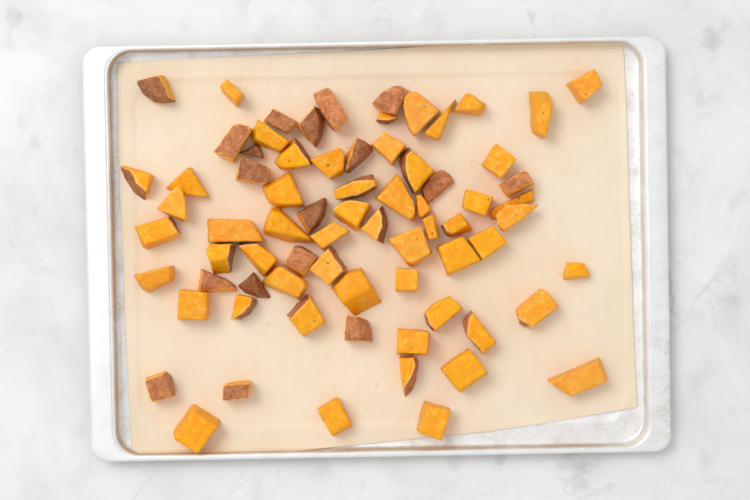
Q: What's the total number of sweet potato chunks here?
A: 73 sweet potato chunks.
